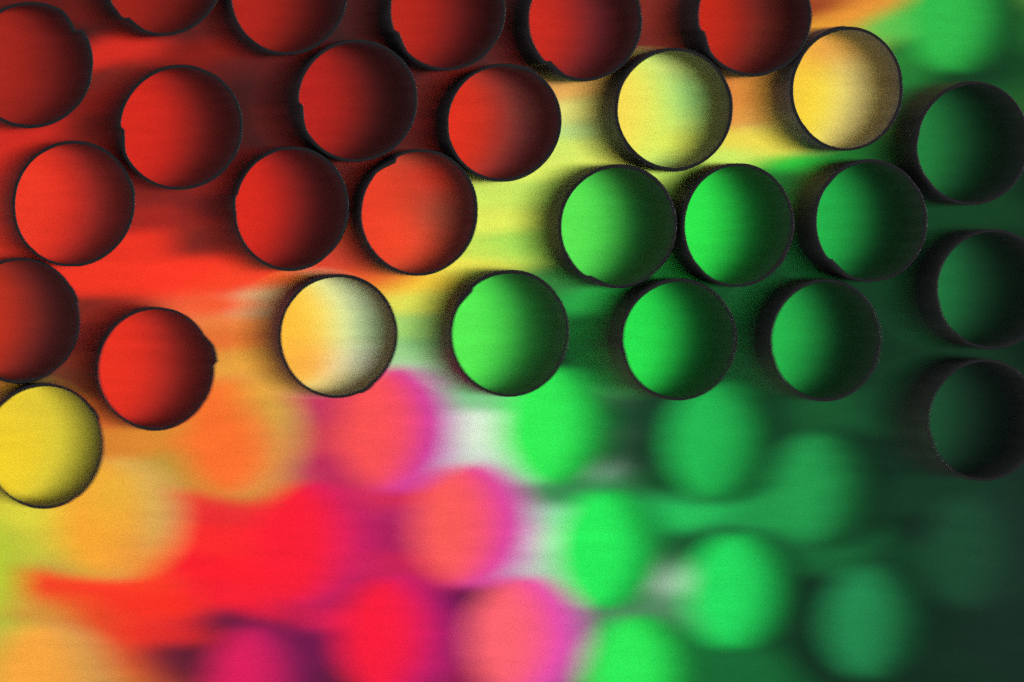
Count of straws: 27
